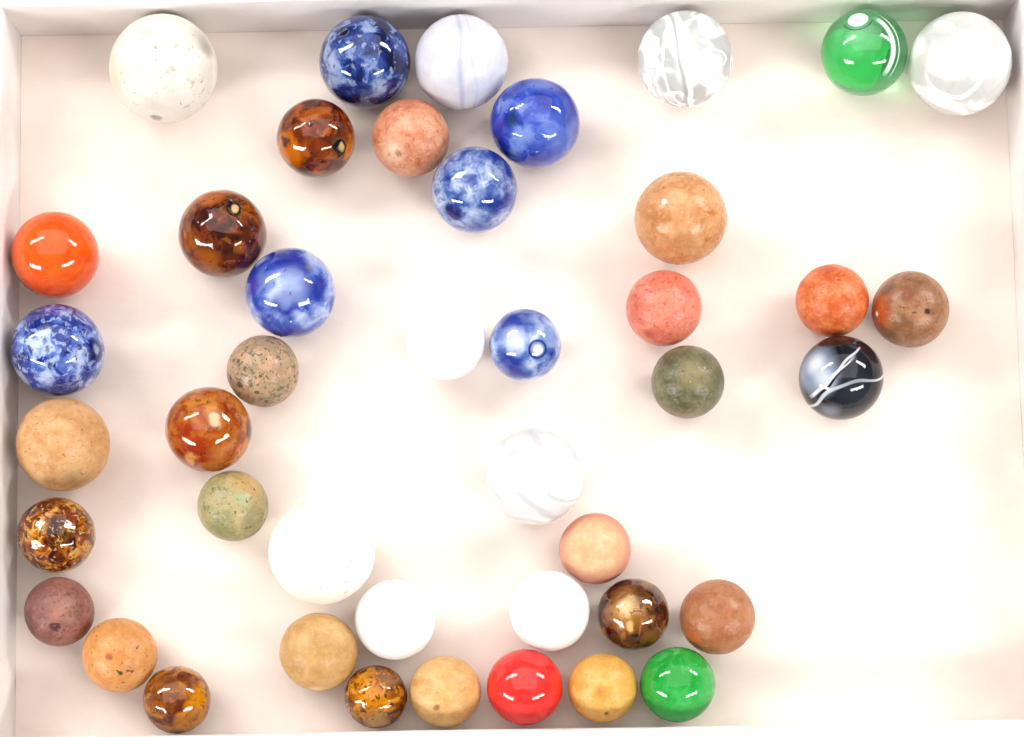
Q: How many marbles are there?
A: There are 43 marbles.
